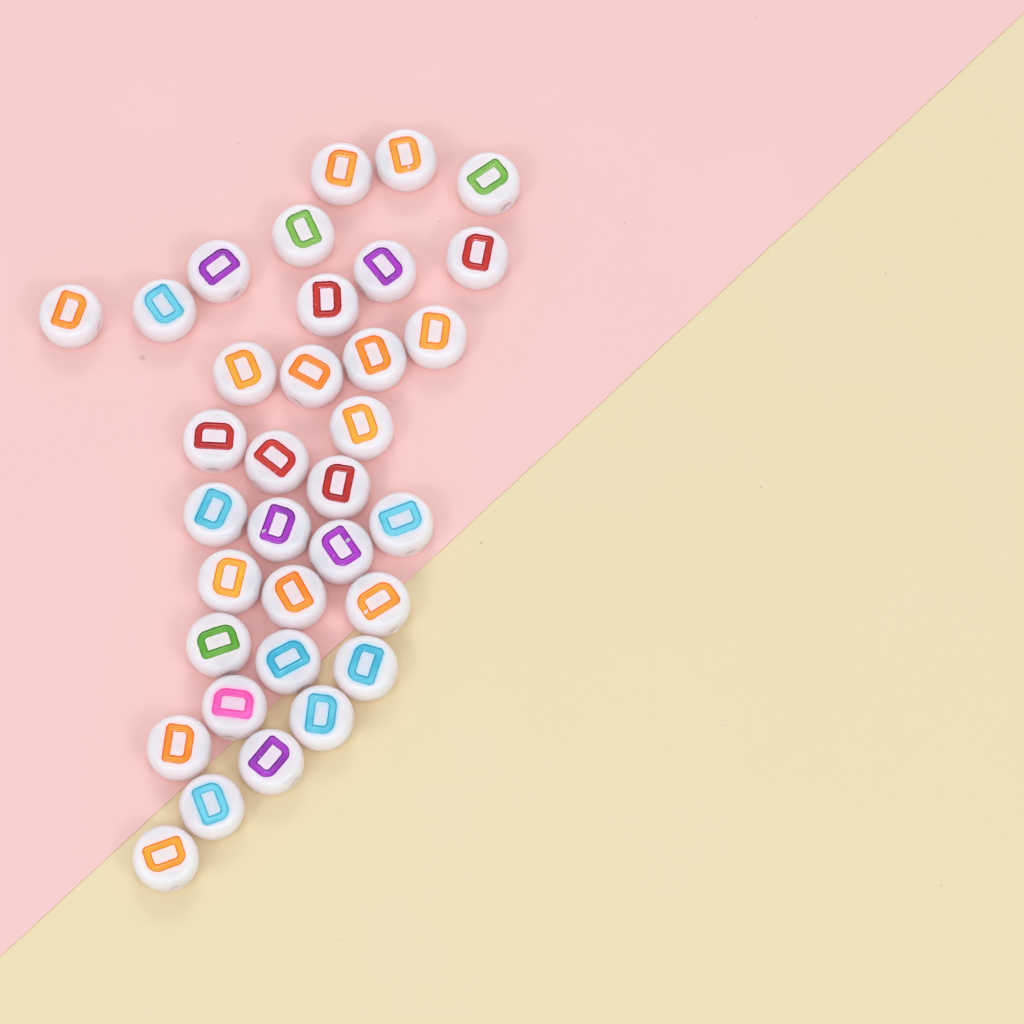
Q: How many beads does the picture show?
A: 34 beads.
